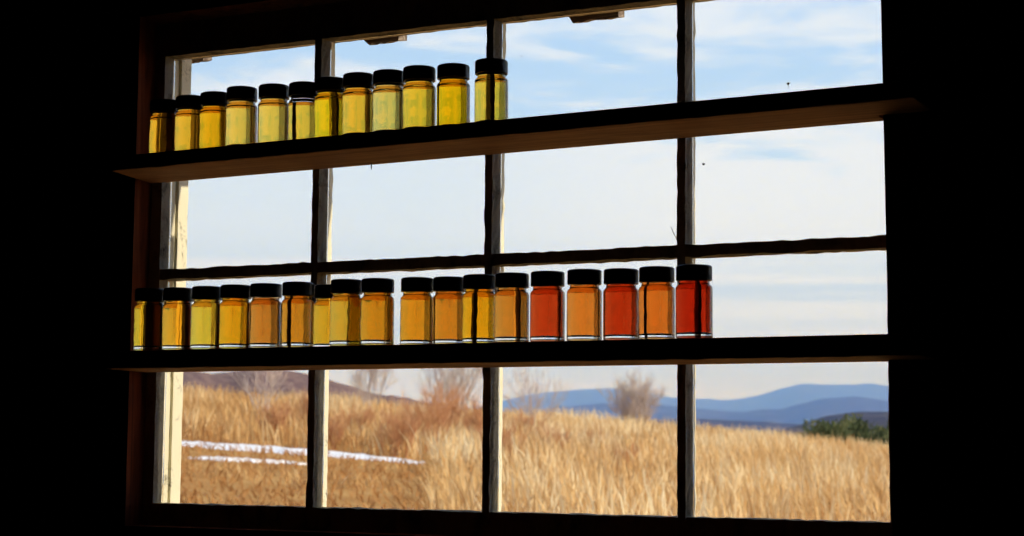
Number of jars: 30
